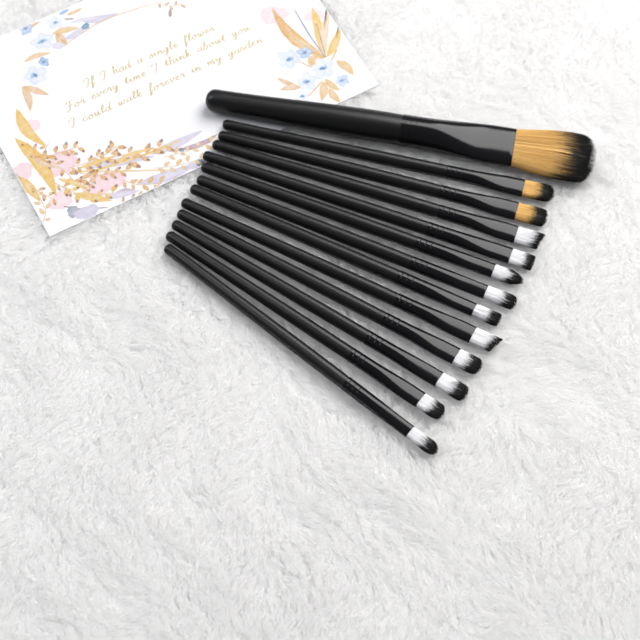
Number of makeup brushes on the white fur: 13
